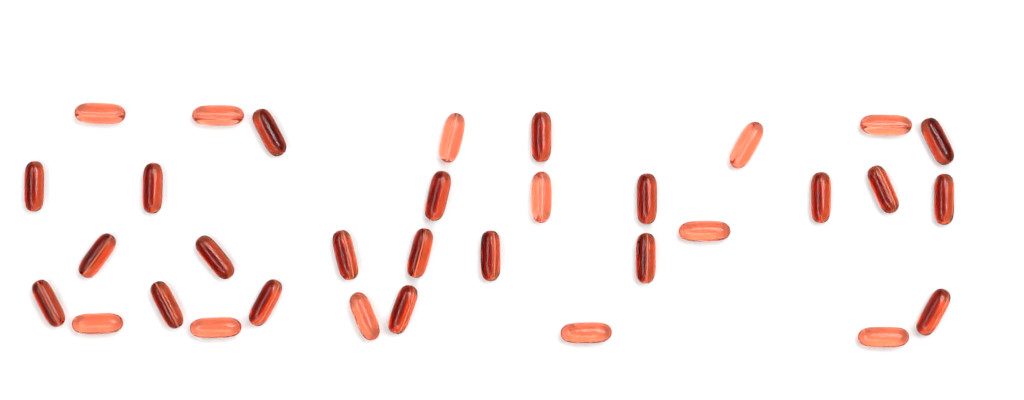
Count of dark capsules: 21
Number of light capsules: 12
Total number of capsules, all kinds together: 33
